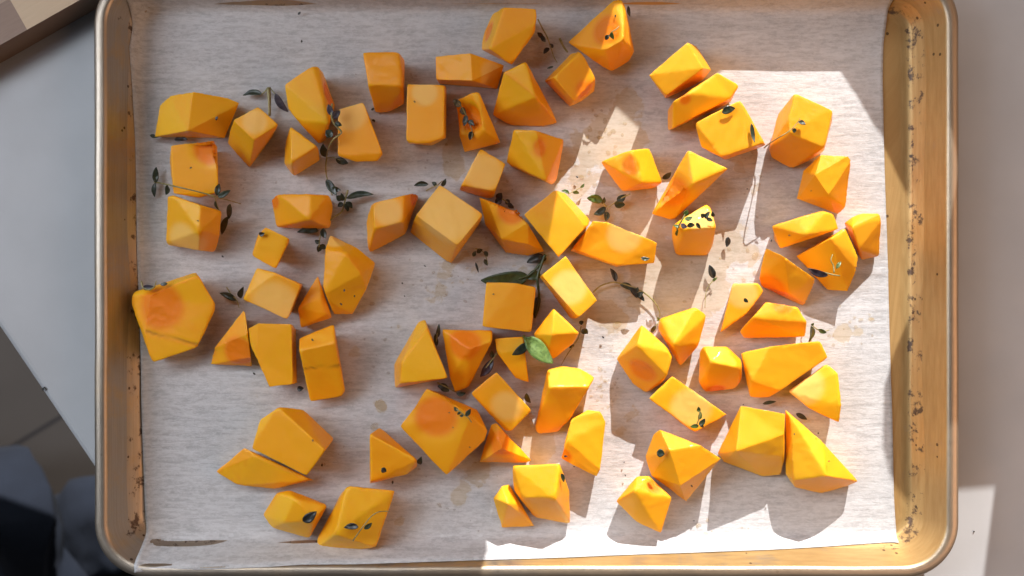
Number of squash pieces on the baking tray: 73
